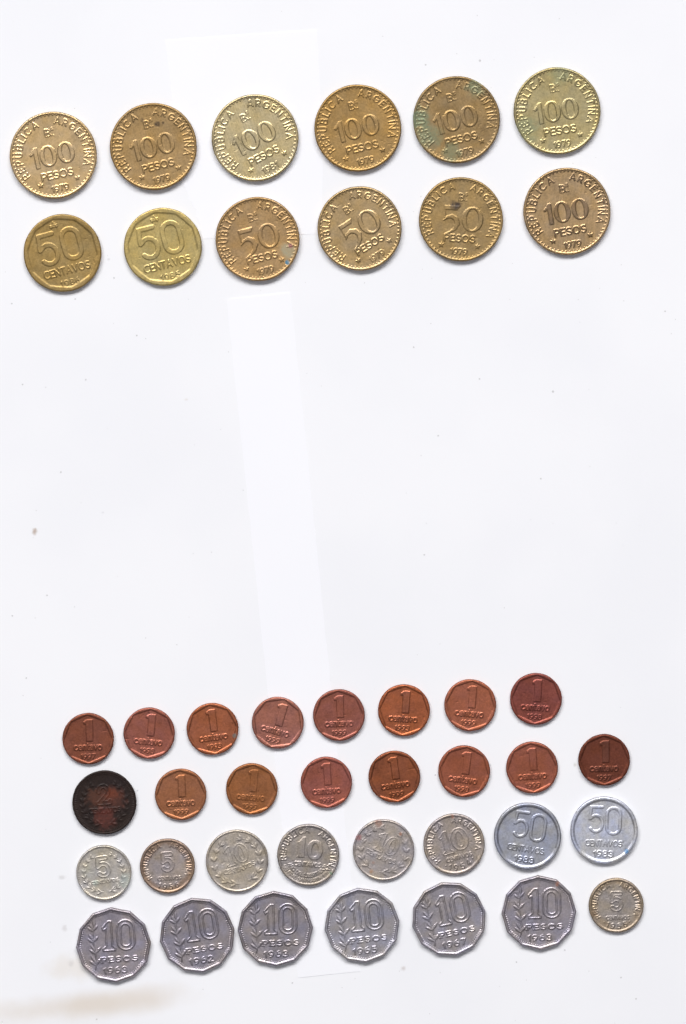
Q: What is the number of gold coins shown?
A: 12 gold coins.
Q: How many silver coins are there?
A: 15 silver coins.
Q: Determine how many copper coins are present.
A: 15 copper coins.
